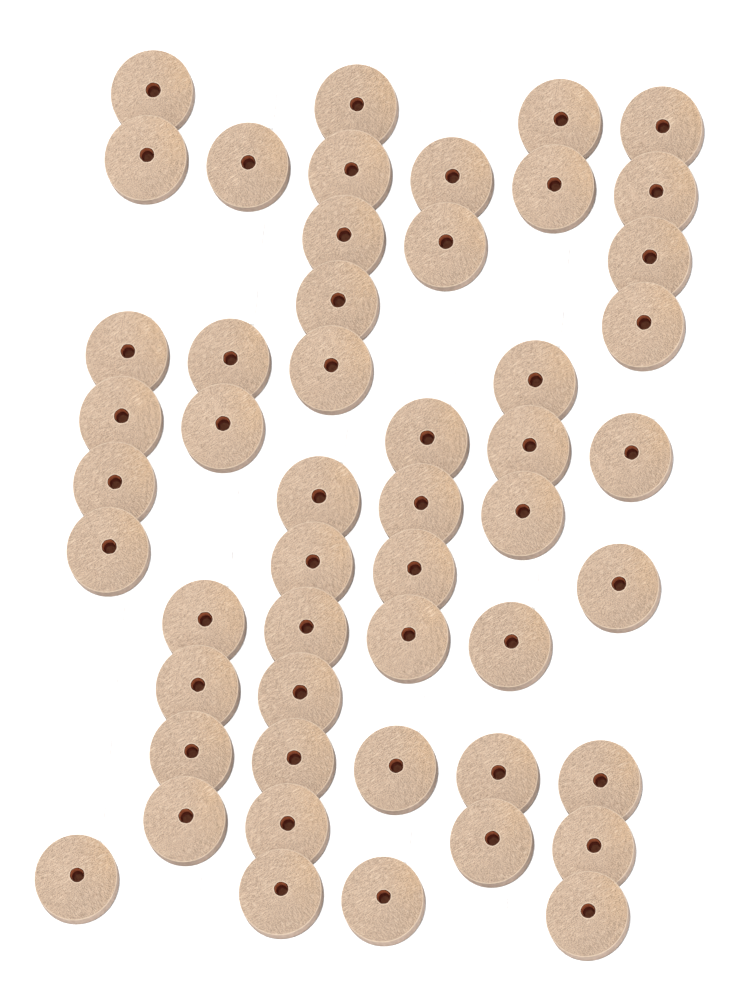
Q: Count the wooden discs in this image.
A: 51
